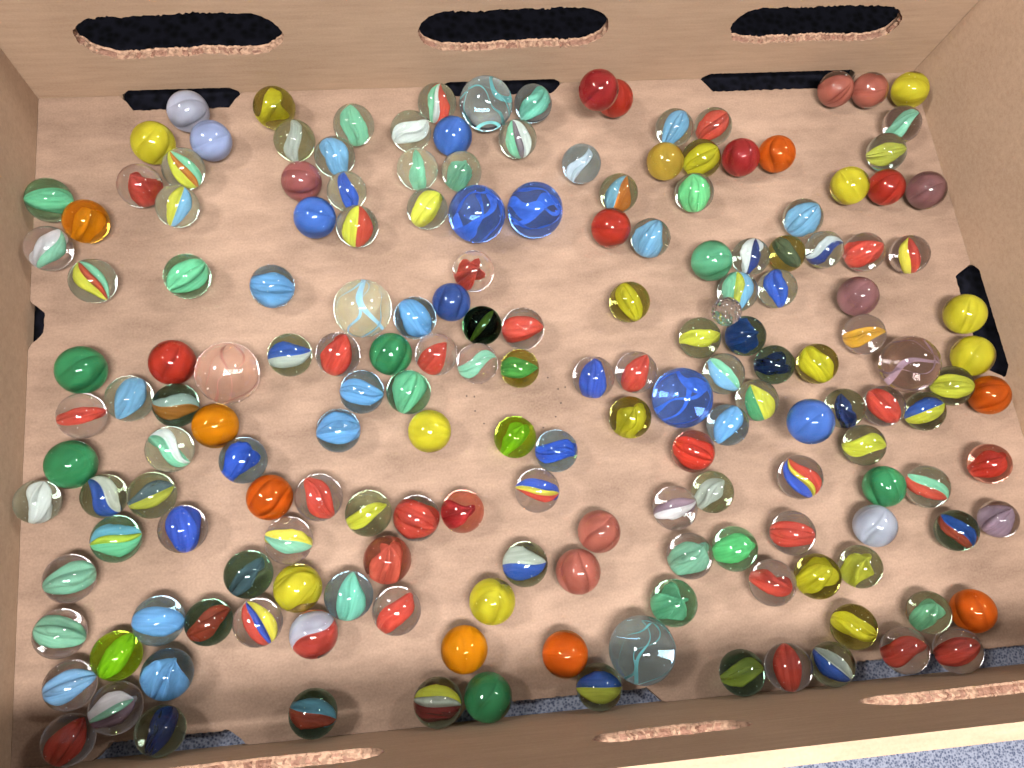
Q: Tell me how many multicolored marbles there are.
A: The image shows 36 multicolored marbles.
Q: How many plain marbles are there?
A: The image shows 143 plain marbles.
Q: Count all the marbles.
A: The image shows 179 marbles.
